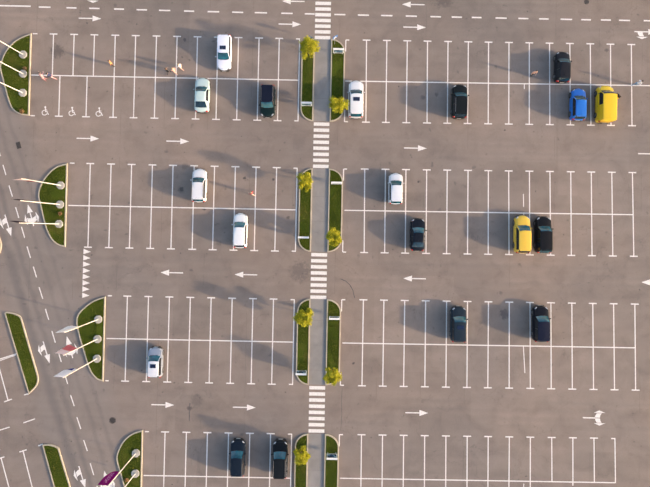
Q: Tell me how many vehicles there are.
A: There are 19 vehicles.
